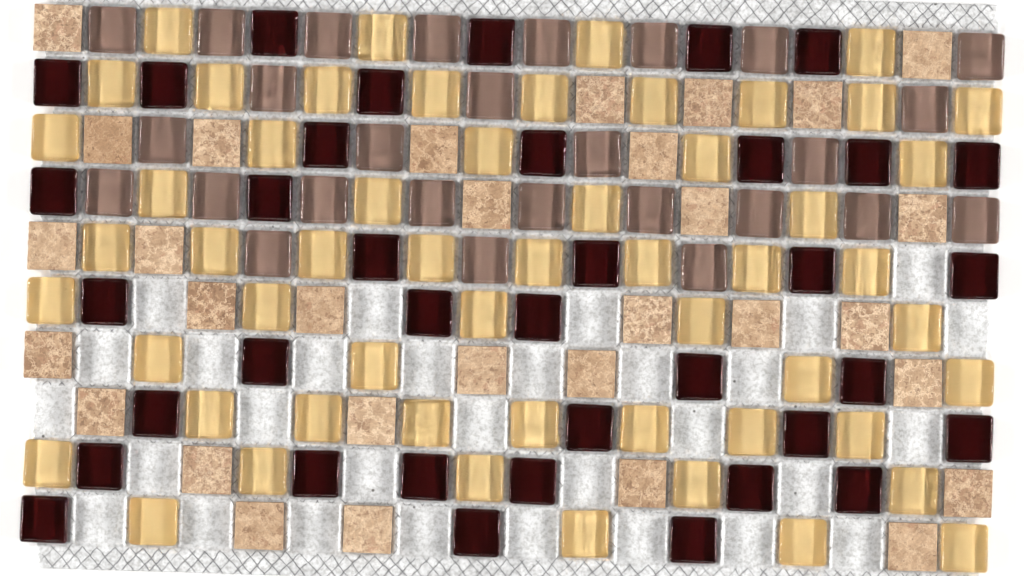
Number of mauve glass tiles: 27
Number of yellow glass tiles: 55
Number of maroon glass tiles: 37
